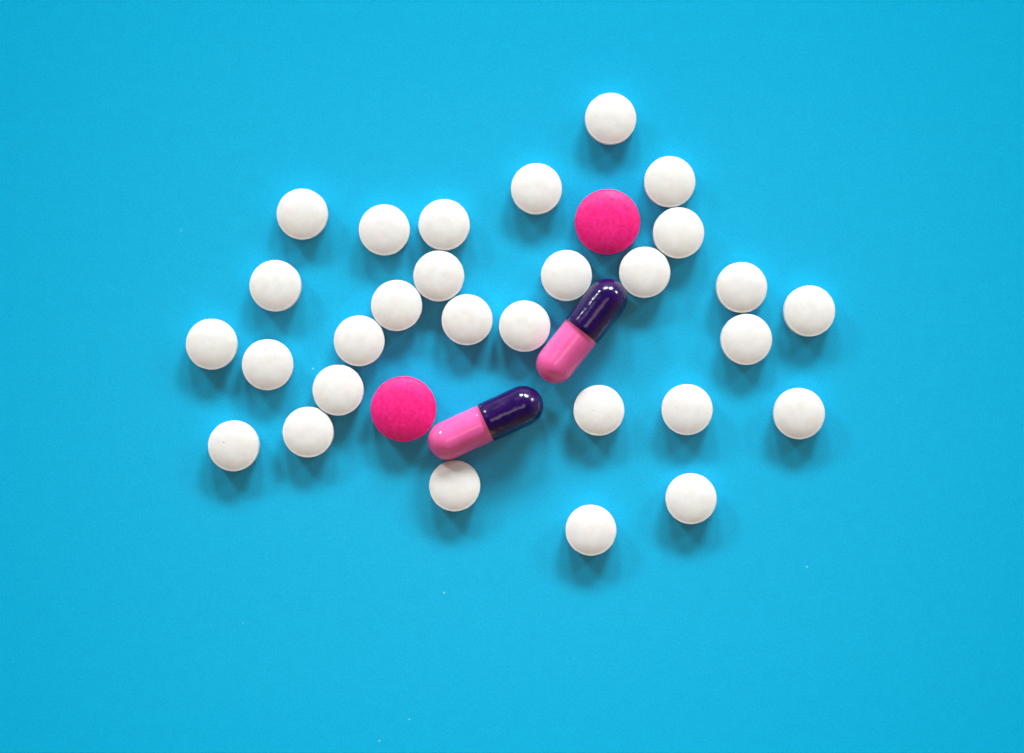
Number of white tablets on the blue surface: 29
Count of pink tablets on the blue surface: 2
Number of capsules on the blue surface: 2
